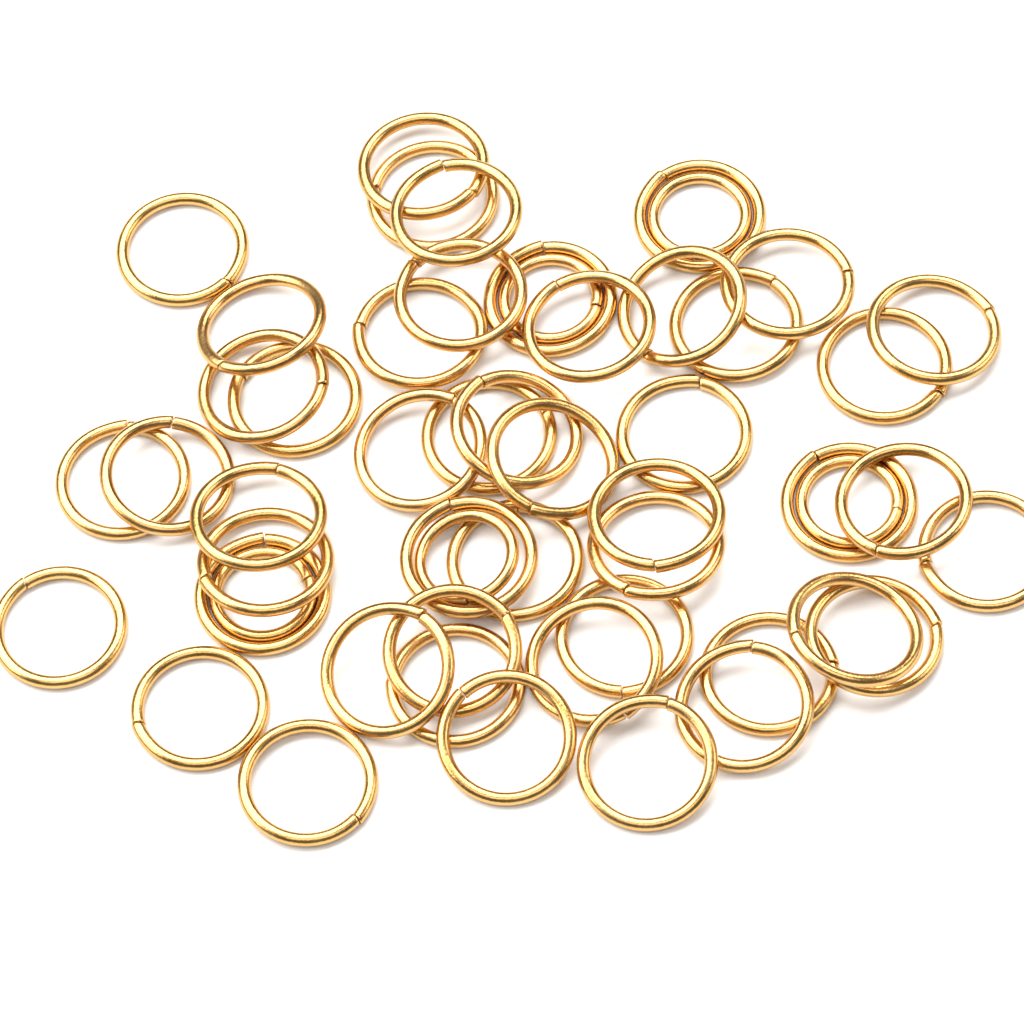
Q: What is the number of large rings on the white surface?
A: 48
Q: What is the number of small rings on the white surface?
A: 5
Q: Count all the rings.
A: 53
